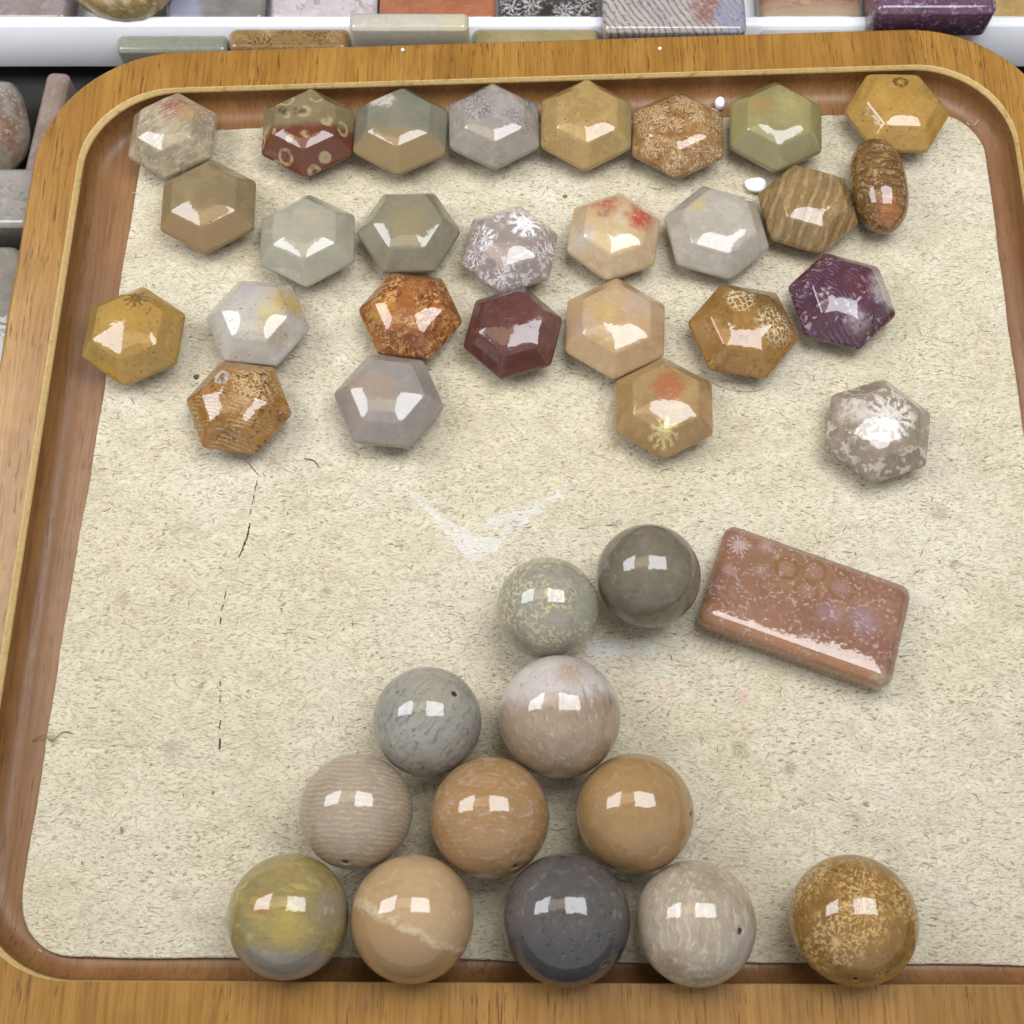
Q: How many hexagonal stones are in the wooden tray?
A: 26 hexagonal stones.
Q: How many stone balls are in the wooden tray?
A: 12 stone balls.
